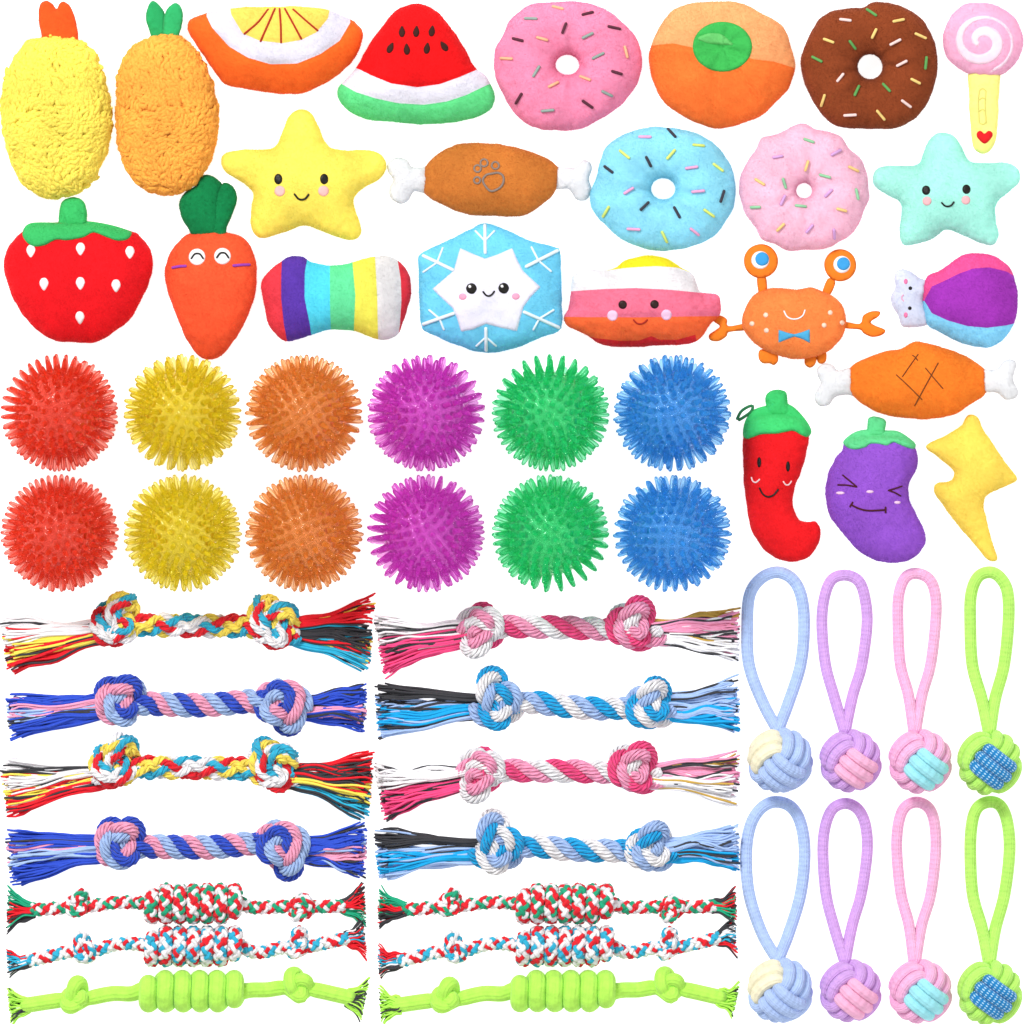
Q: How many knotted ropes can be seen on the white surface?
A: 14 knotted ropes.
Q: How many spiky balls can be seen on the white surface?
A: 12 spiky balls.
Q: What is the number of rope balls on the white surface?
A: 8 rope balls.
